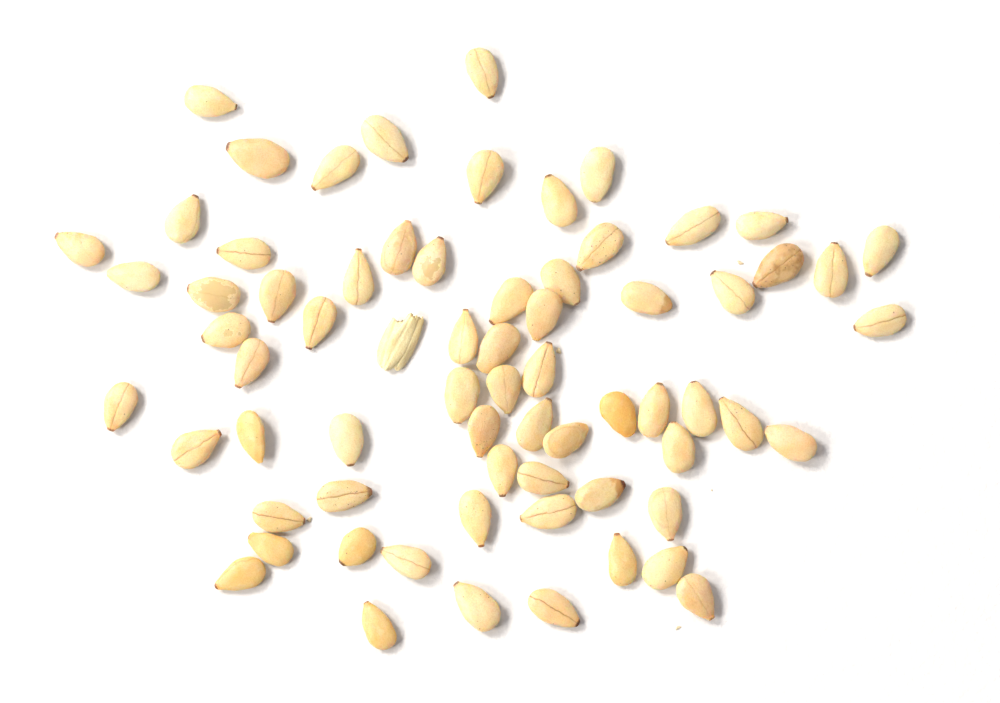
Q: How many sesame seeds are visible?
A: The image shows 69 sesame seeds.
